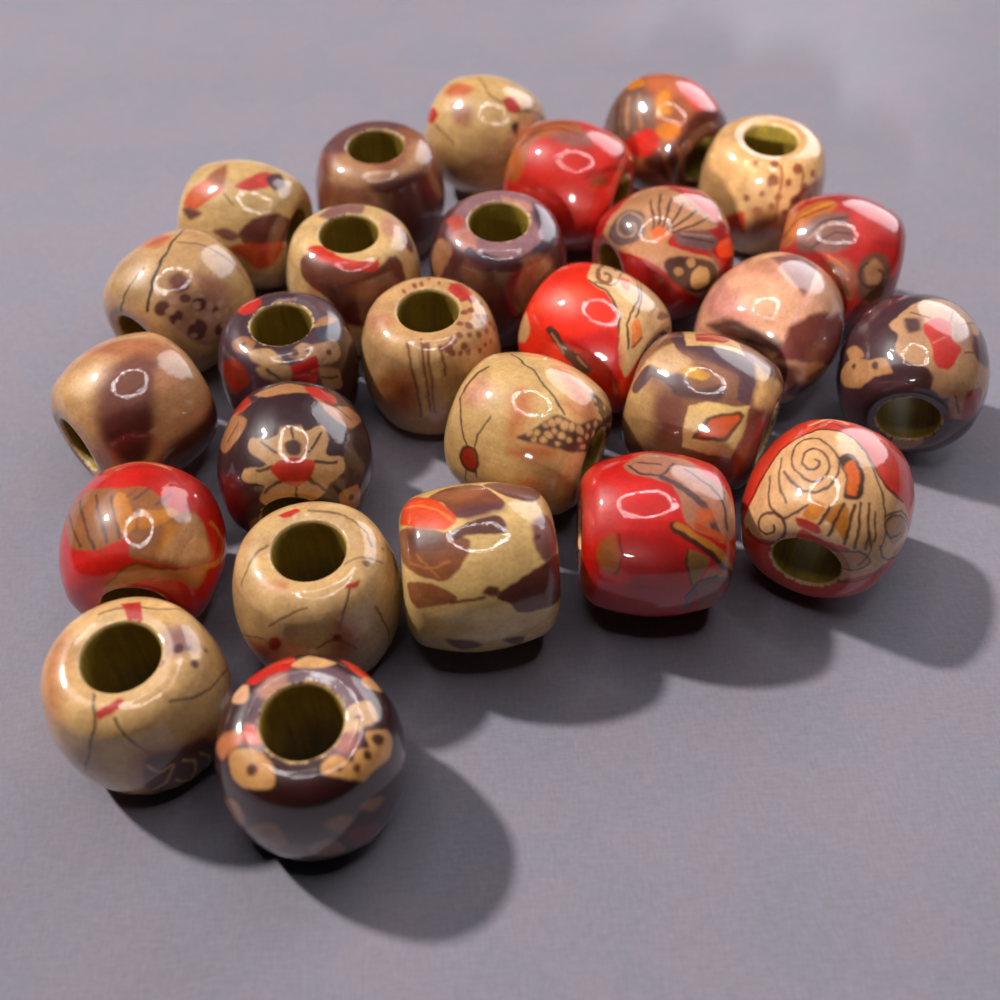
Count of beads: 27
